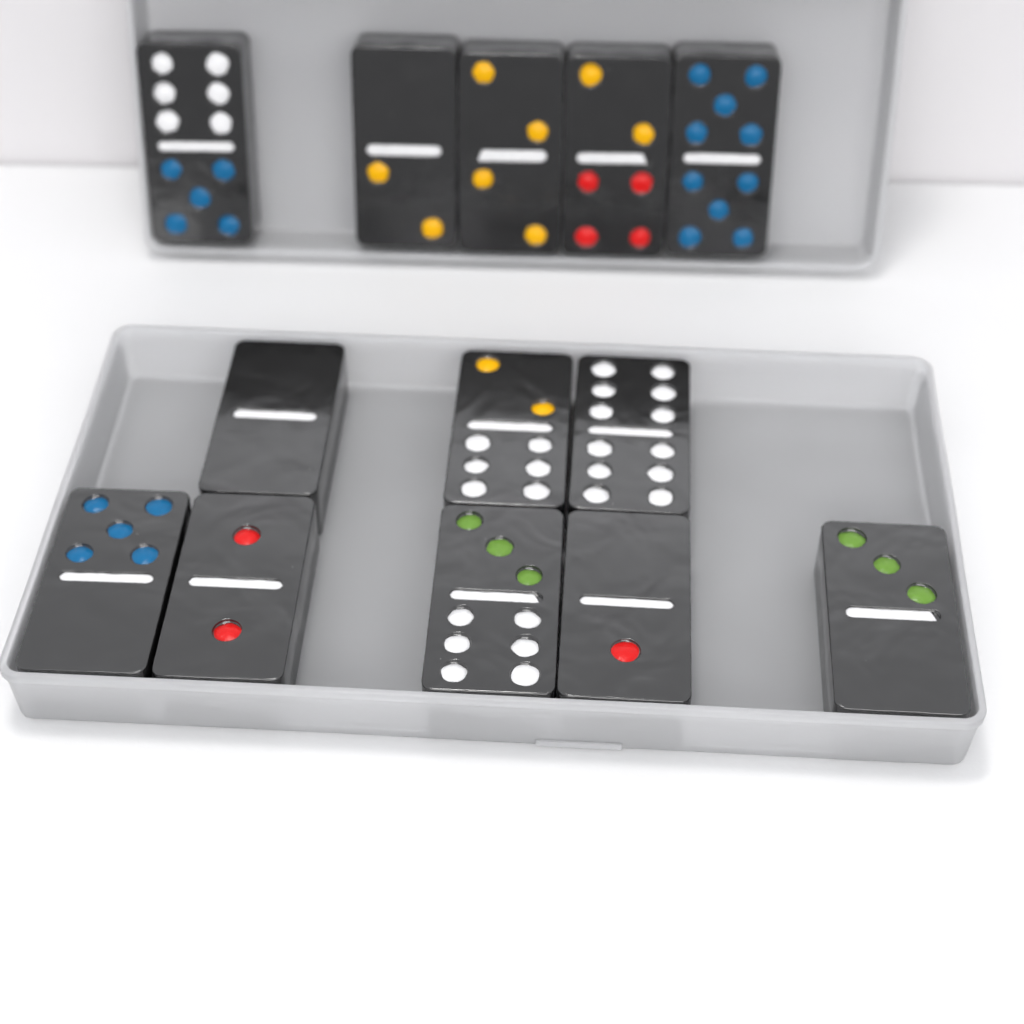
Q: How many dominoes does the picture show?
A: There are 13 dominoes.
